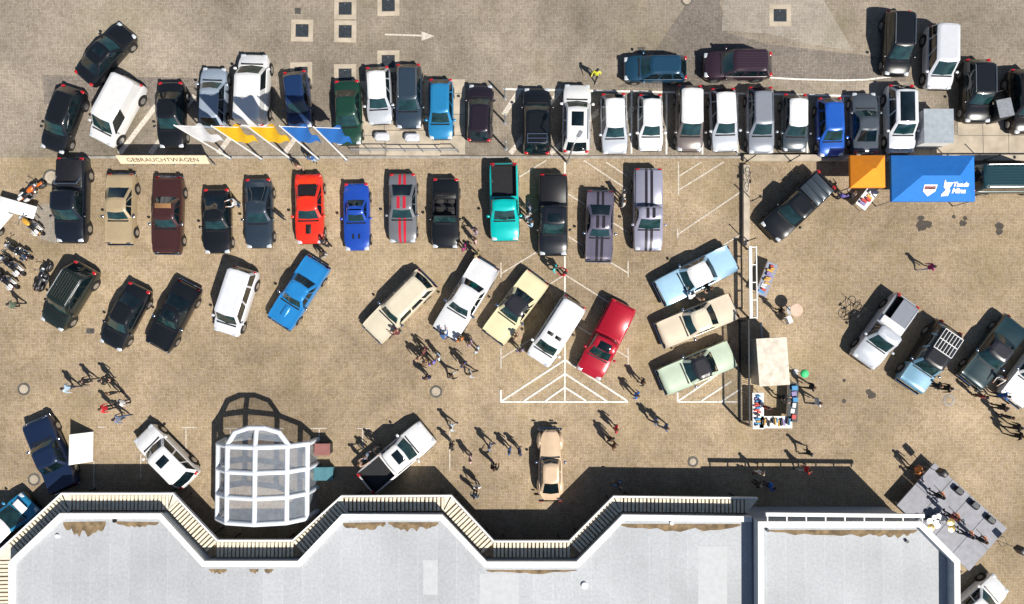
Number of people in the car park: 91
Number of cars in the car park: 67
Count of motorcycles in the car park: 6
